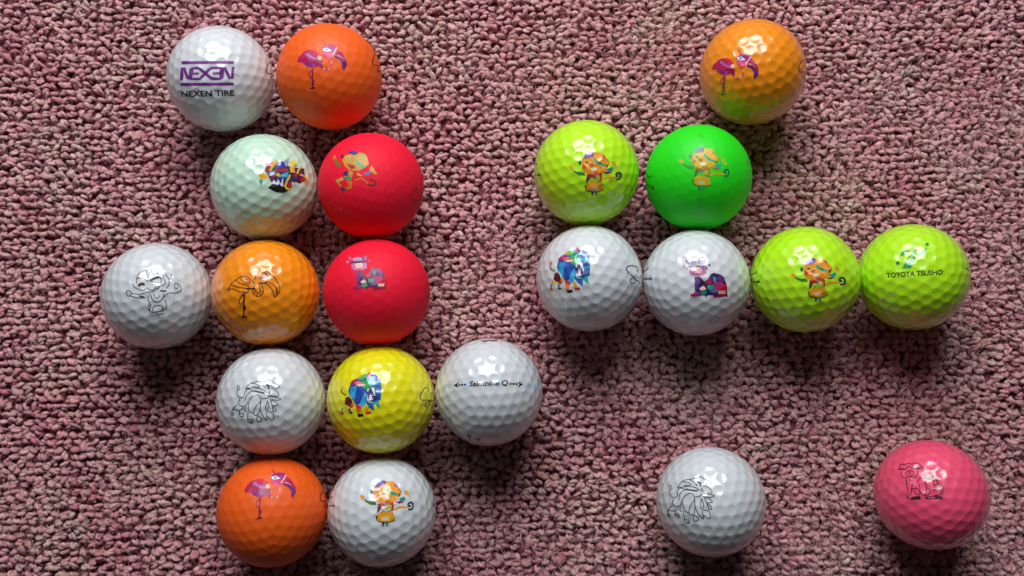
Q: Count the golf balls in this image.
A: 21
